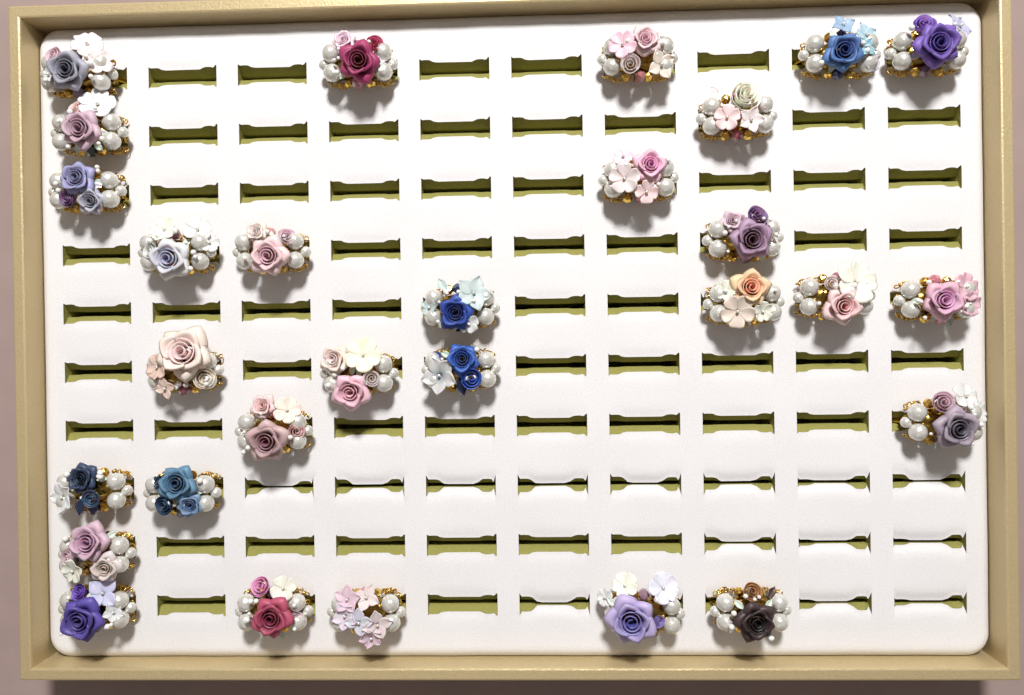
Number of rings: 29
